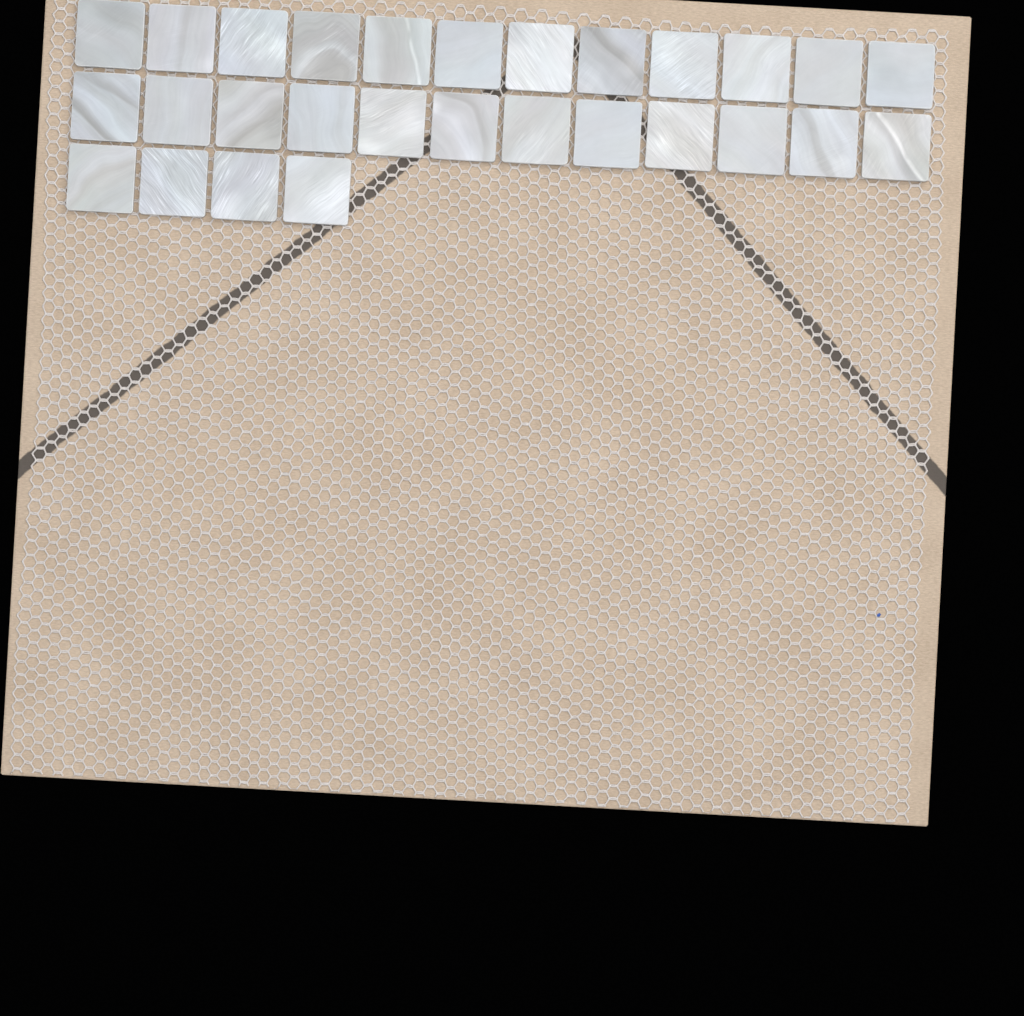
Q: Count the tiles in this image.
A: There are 28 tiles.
